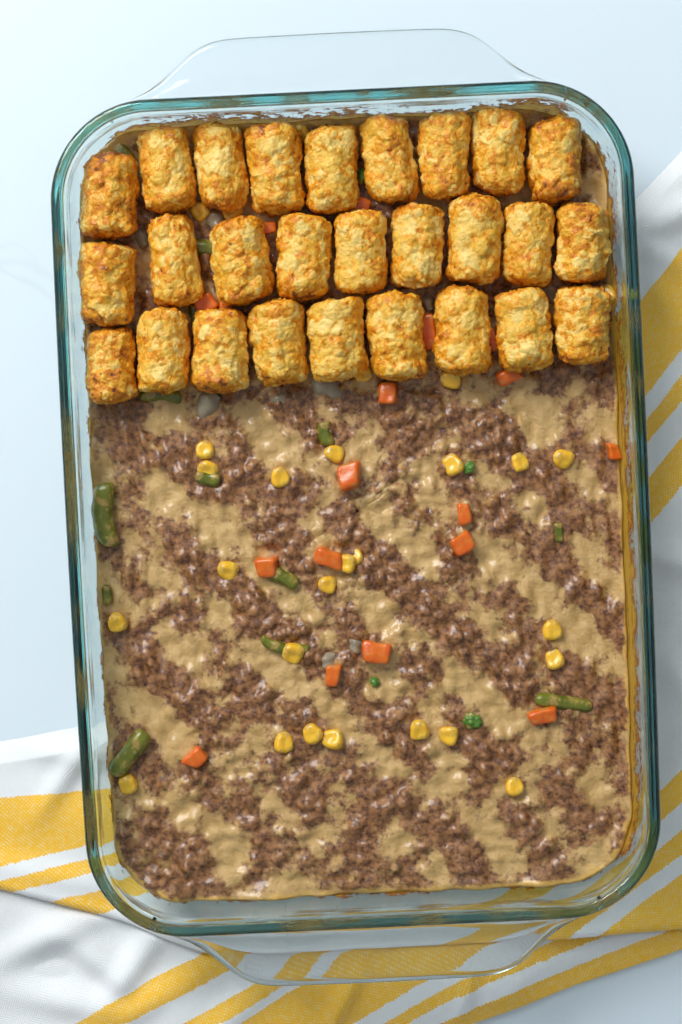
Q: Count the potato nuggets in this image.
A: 27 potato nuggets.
